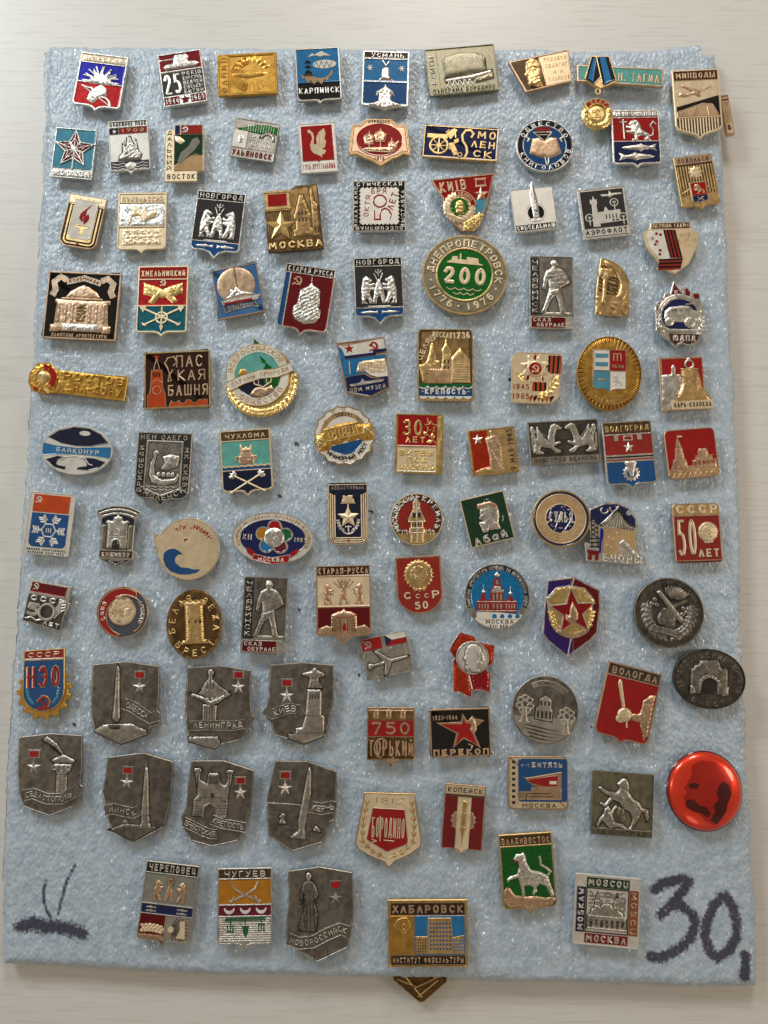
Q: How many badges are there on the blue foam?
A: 101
